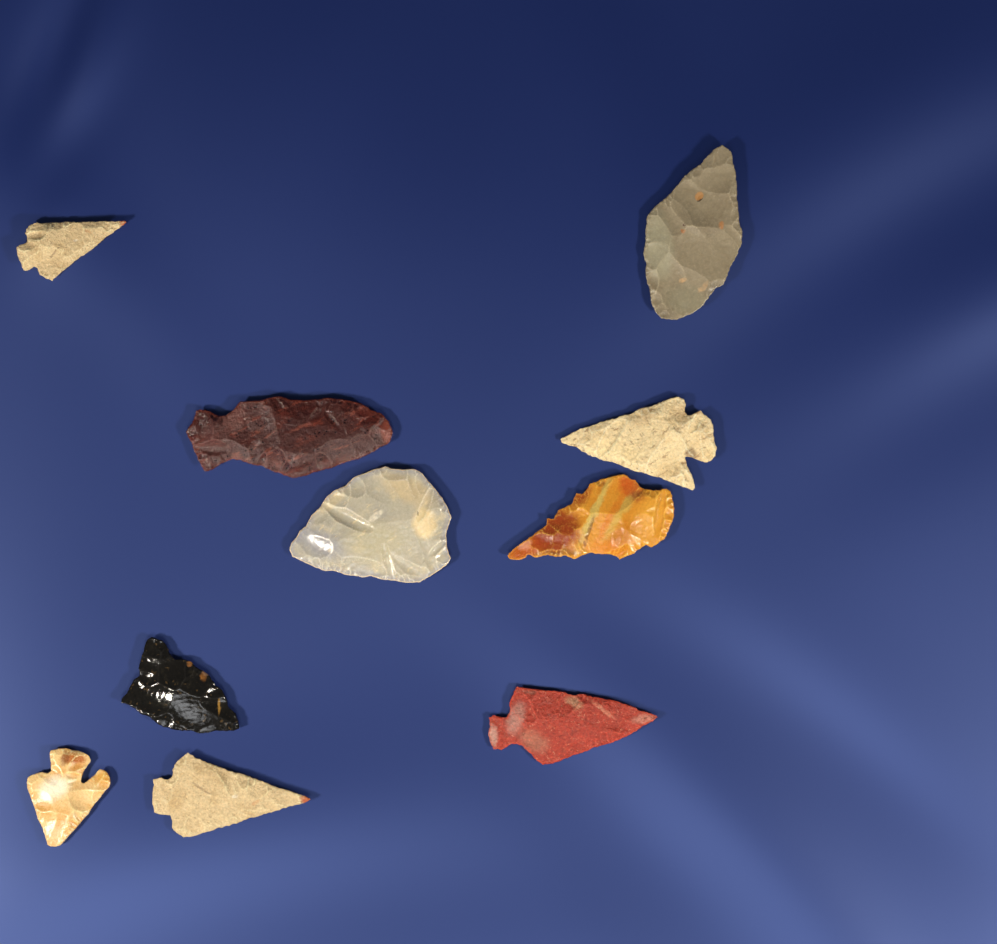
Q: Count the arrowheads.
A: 10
